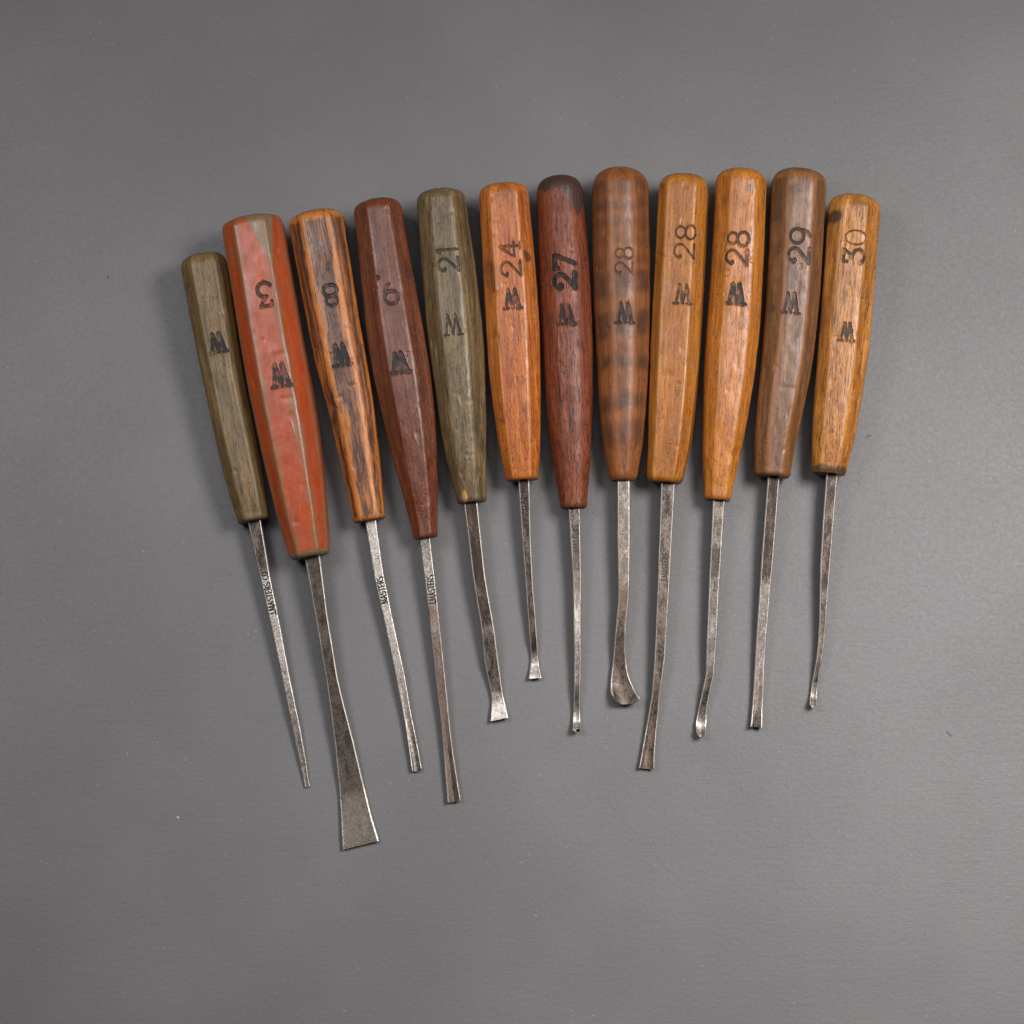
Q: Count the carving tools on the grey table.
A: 12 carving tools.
